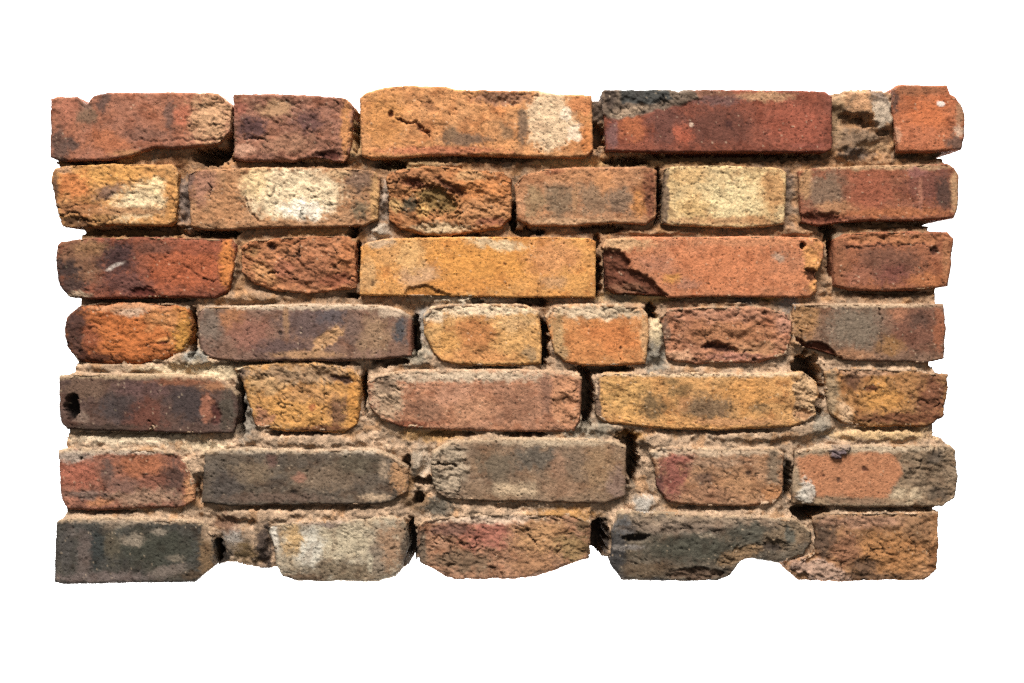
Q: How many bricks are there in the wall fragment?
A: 37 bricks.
